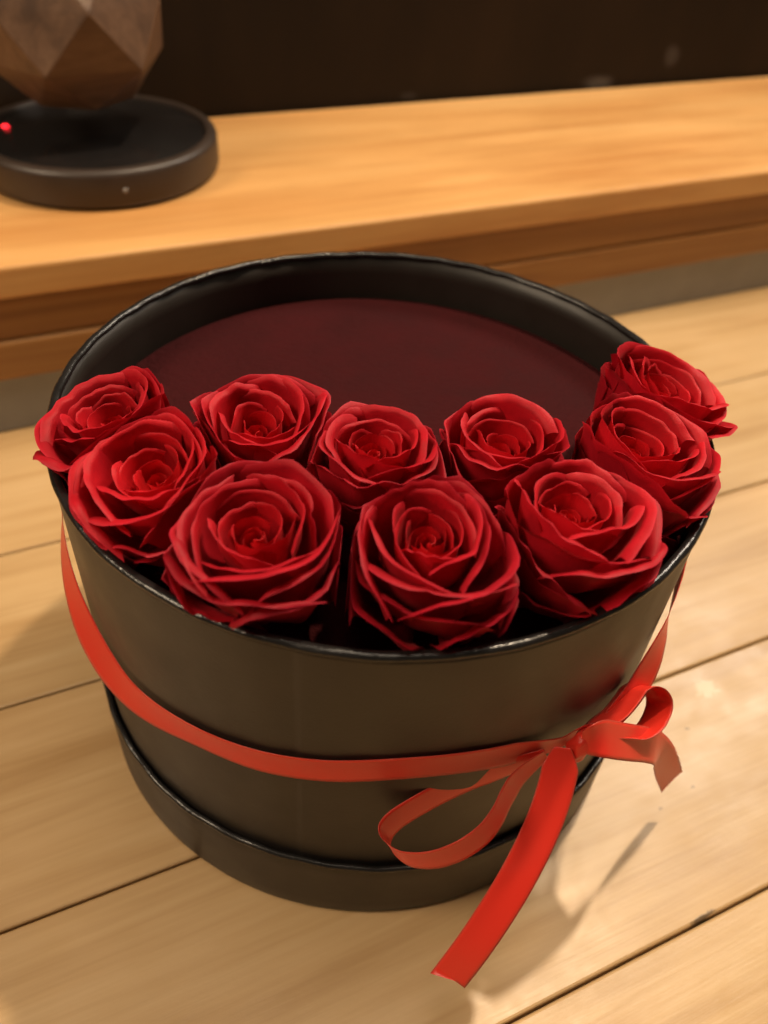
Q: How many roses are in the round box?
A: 10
